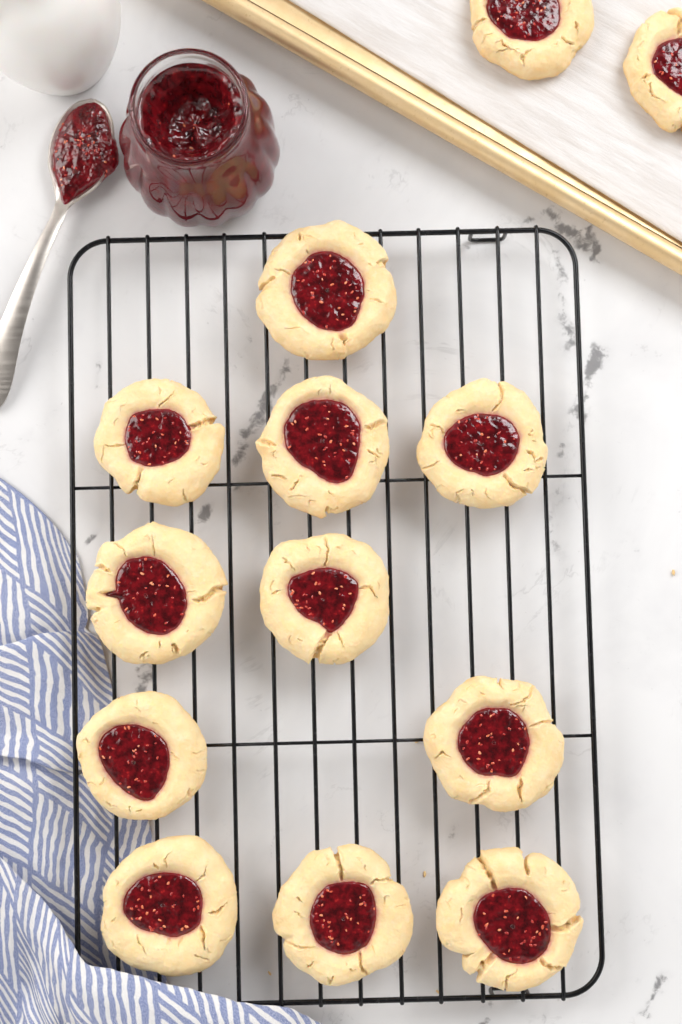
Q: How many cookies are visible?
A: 13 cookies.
